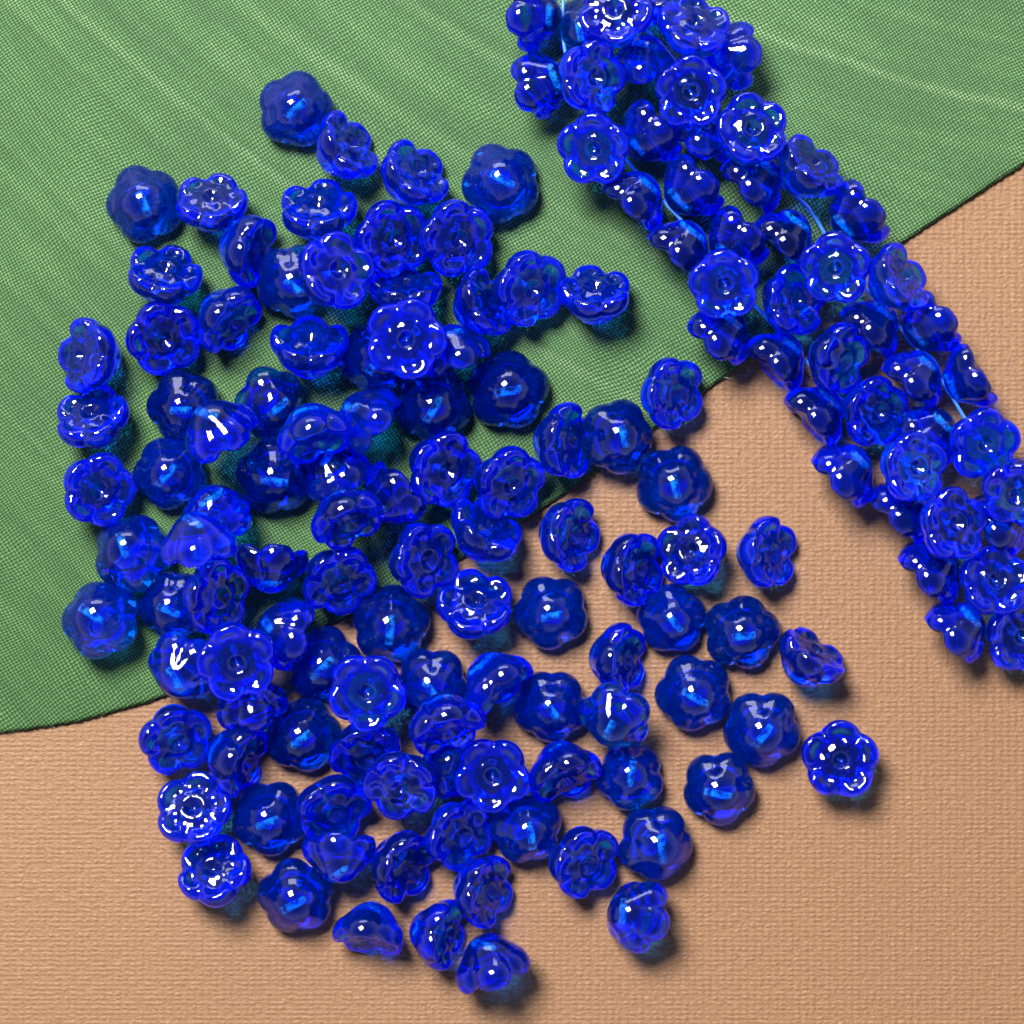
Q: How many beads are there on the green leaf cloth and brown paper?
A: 152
